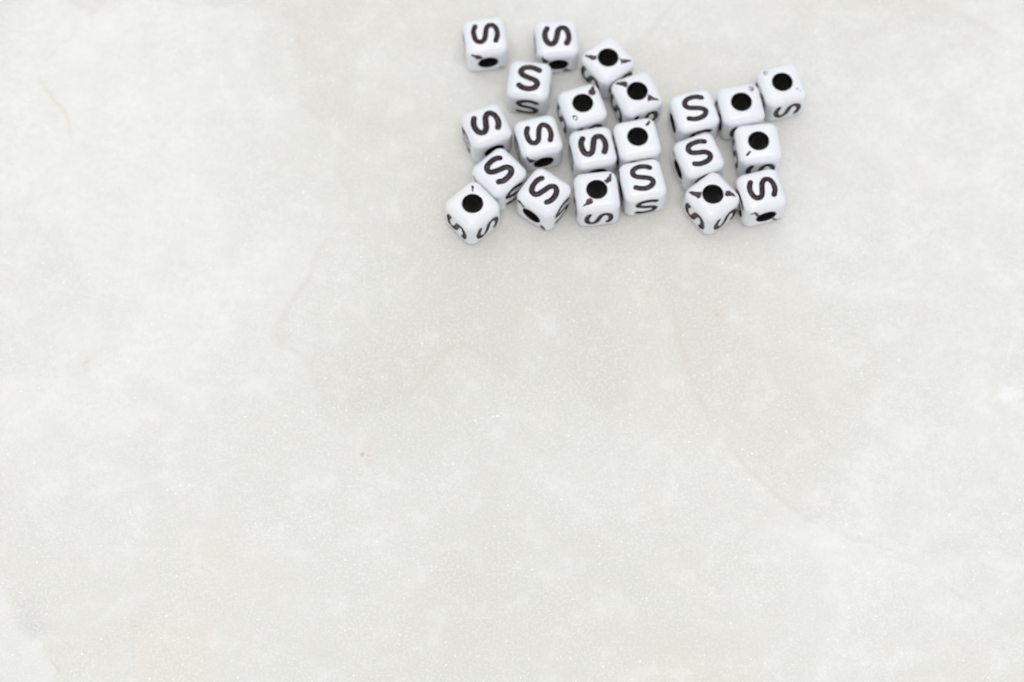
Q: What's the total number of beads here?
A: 22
